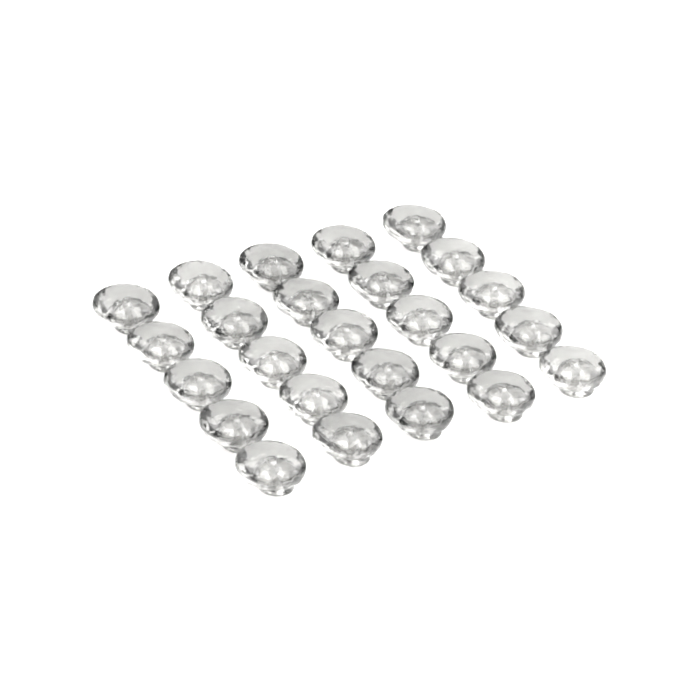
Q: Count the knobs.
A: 25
